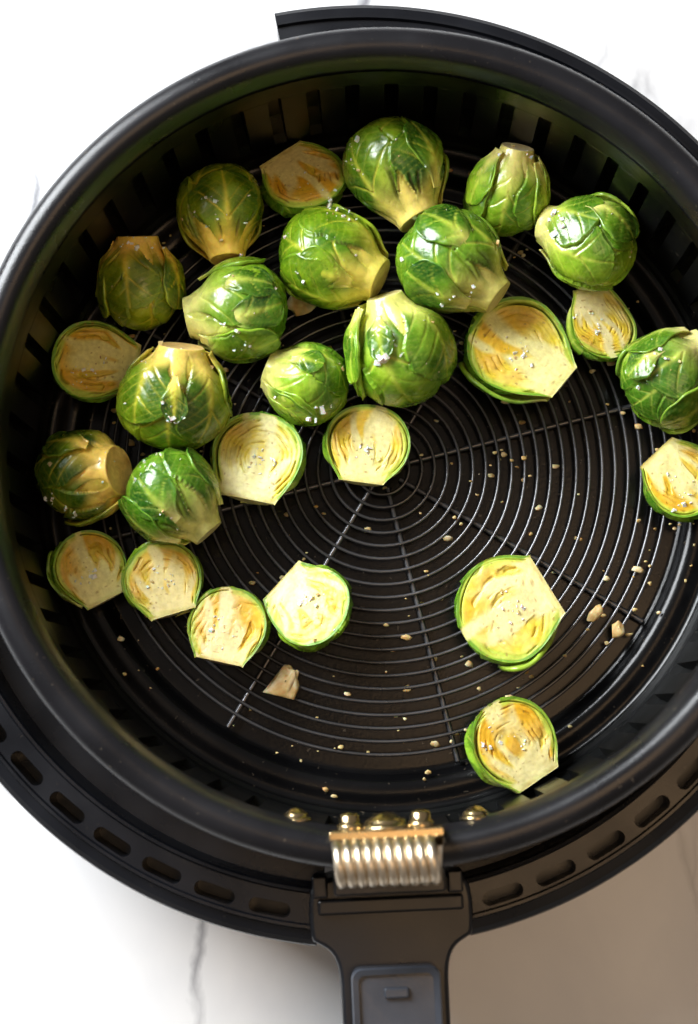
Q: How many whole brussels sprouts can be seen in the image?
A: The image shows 14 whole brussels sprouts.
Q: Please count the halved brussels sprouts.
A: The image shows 13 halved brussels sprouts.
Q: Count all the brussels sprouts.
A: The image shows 27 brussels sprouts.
